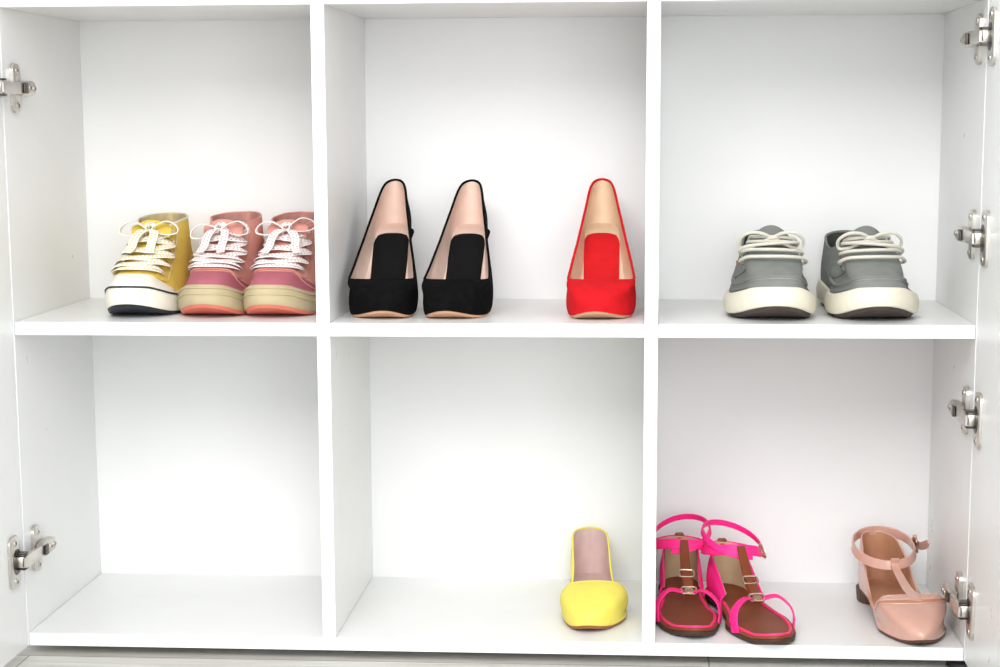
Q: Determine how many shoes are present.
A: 12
